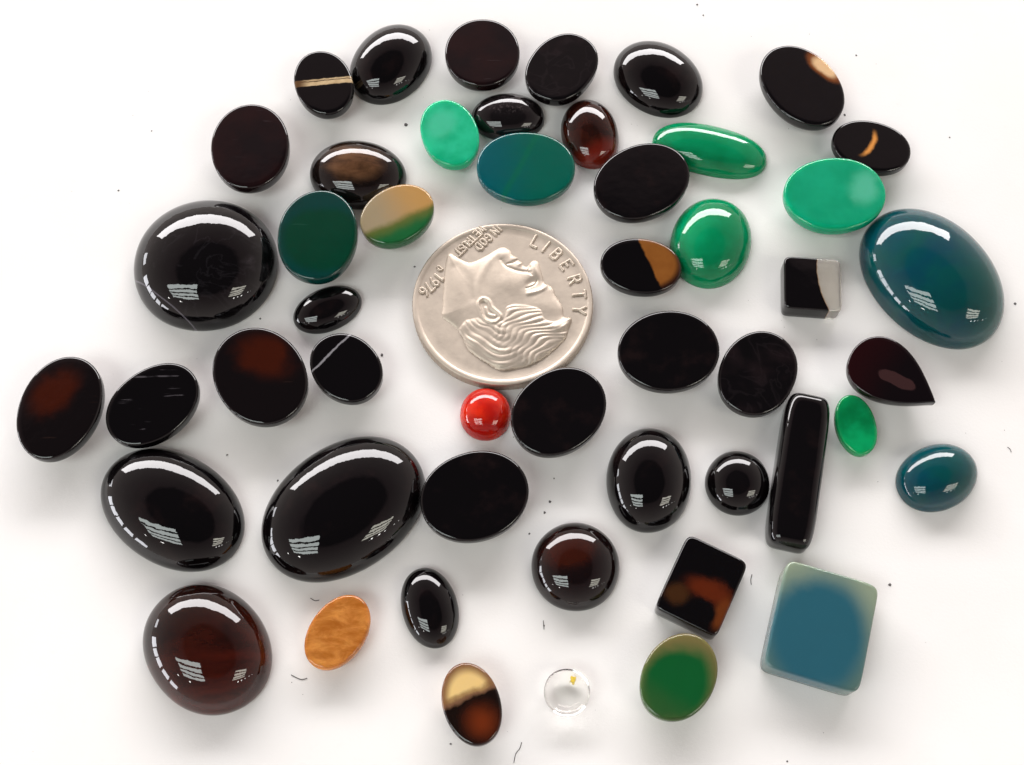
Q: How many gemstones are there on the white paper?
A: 50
